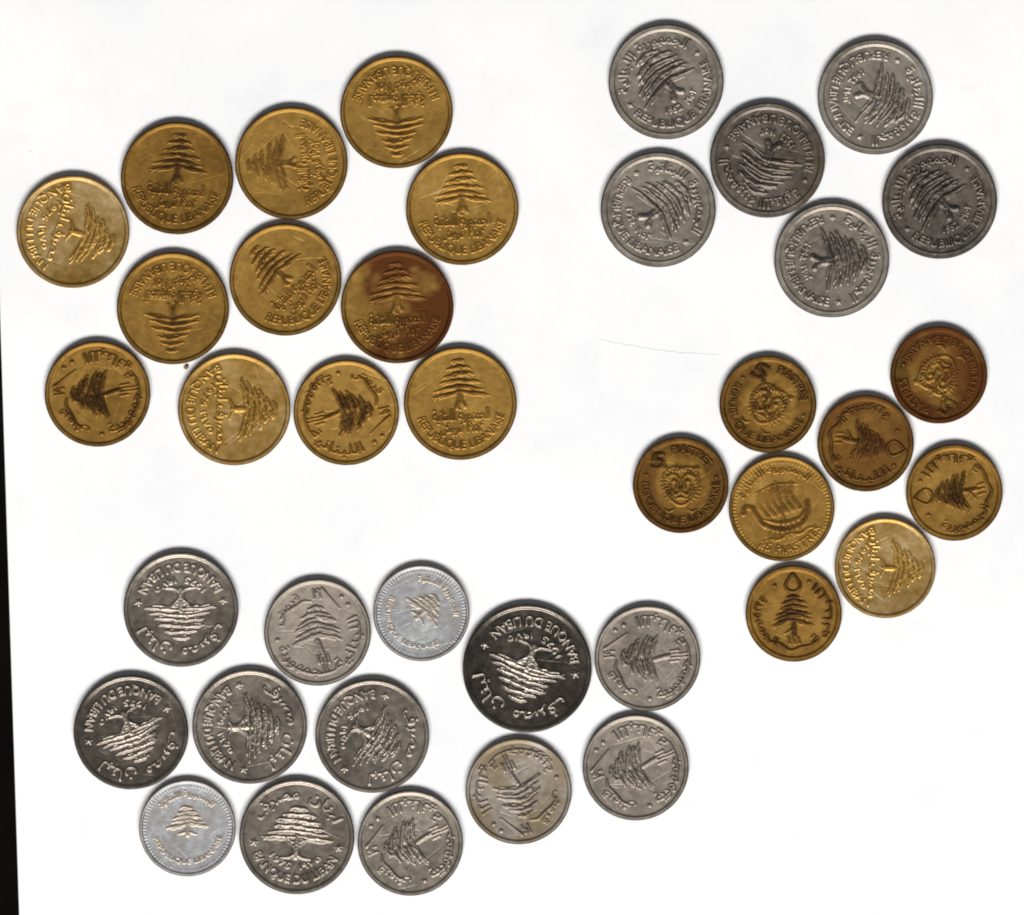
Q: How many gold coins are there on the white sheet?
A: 20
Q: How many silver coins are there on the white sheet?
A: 19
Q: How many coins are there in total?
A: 39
